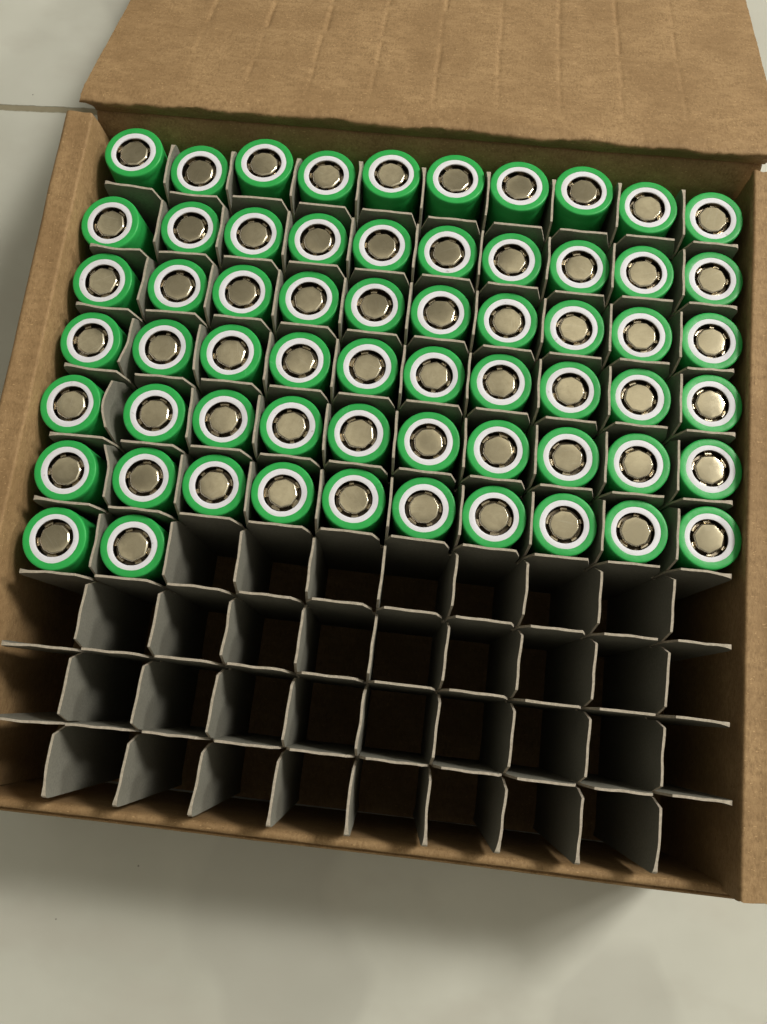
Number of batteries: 62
